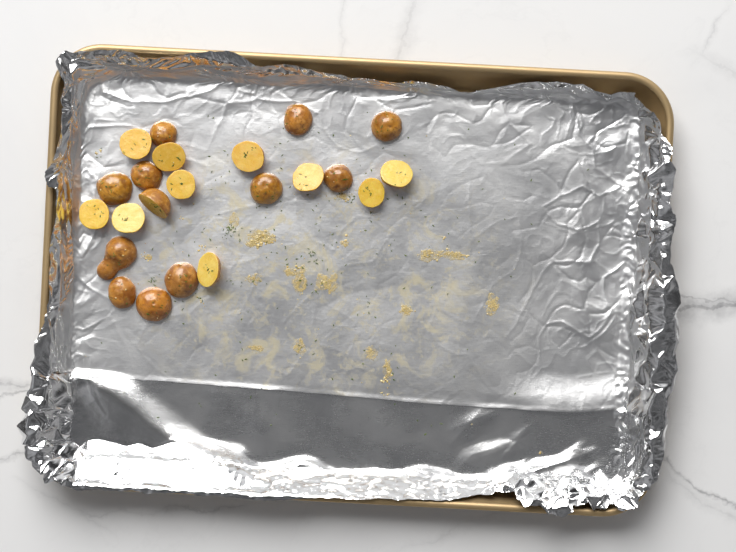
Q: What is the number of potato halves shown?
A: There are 22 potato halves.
